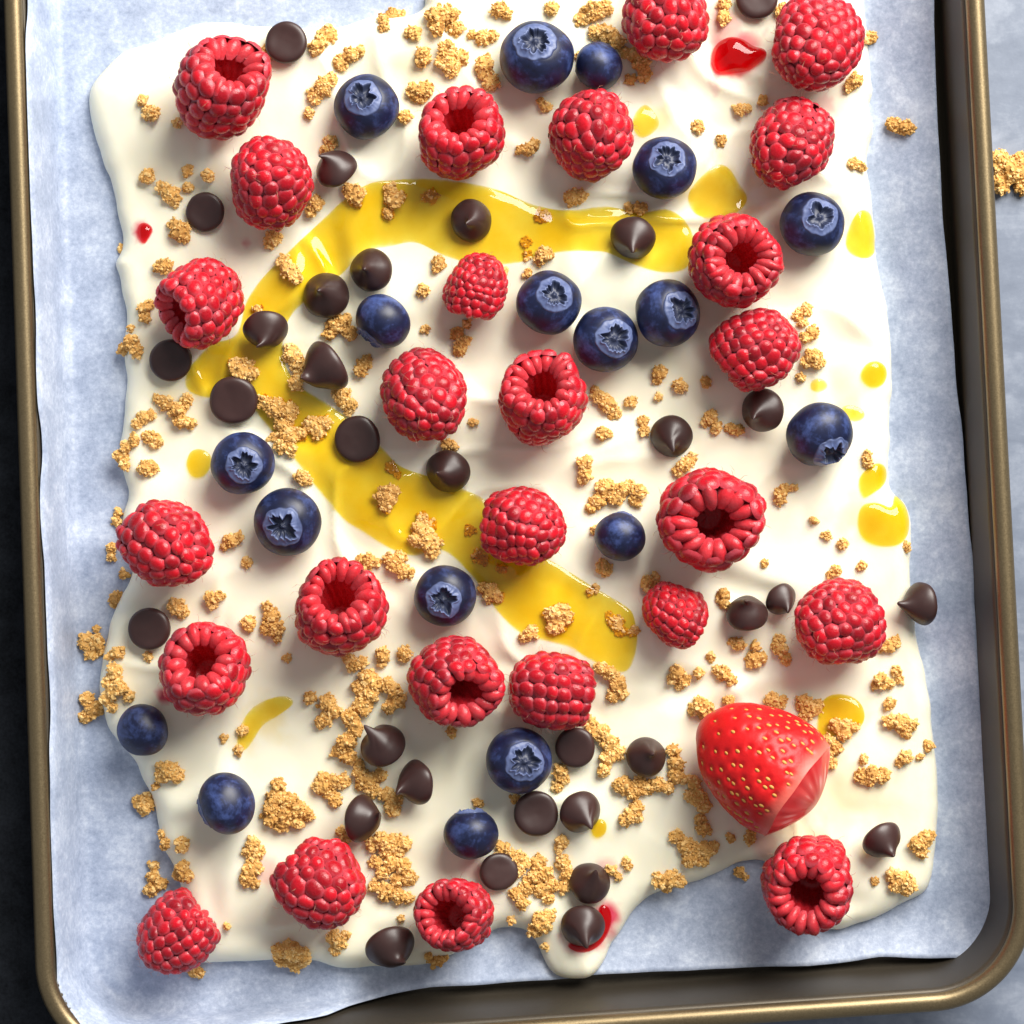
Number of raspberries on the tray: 26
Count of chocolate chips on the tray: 32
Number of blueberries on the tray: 18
